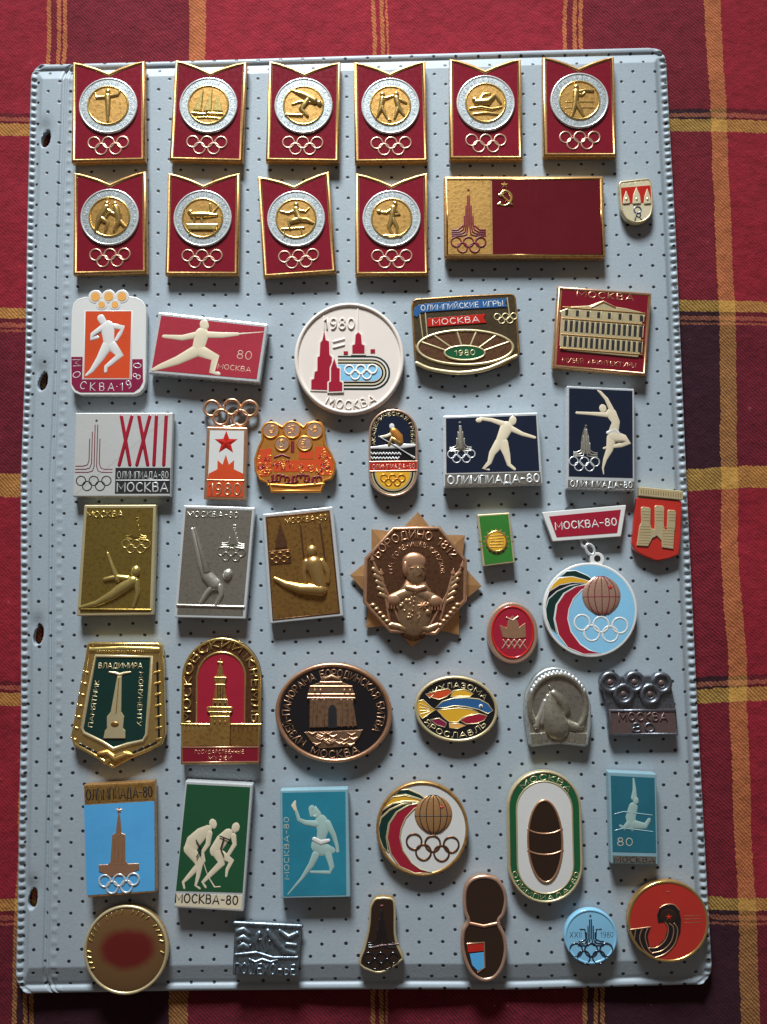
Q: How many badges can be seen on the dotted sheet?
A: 49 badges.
